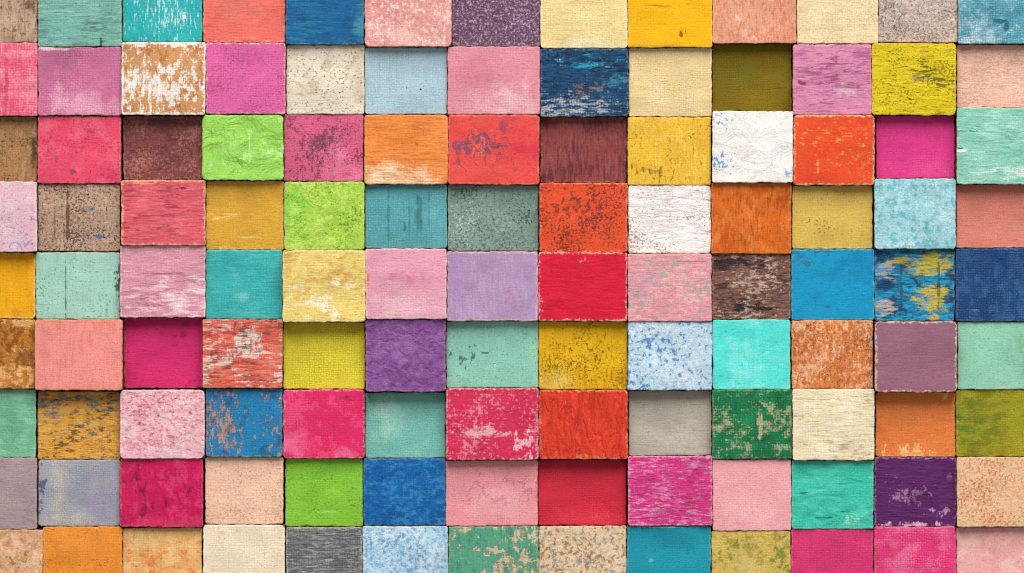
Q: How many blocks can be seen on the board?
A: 117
